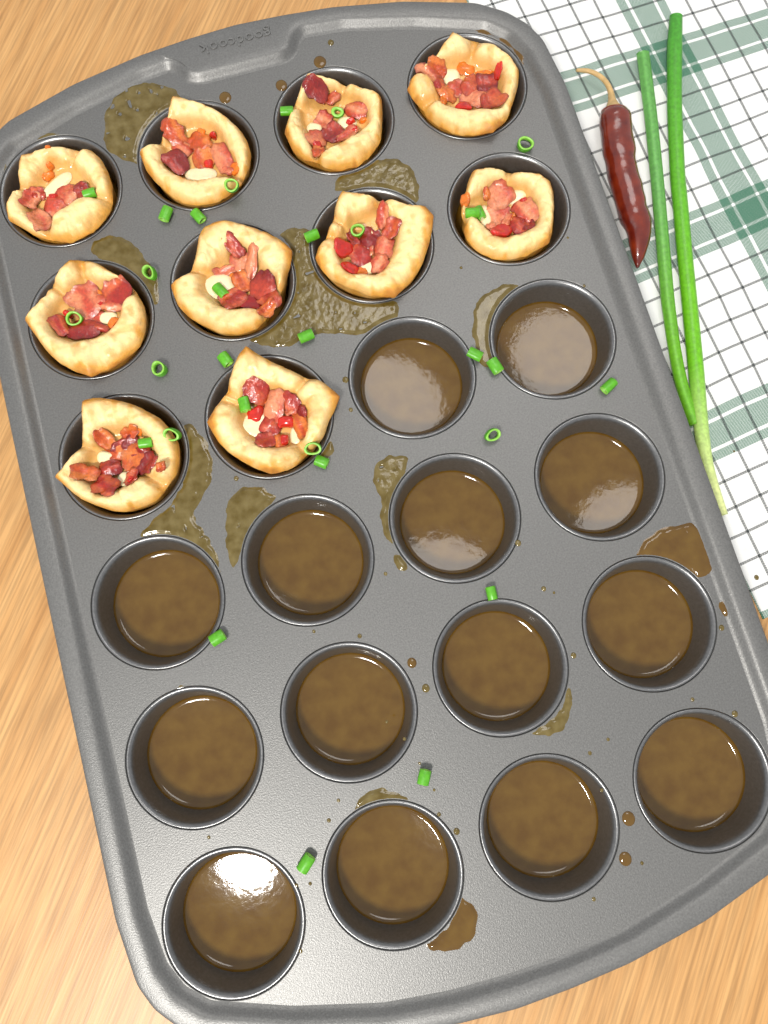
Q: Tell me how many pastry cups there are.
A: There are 10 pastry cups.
